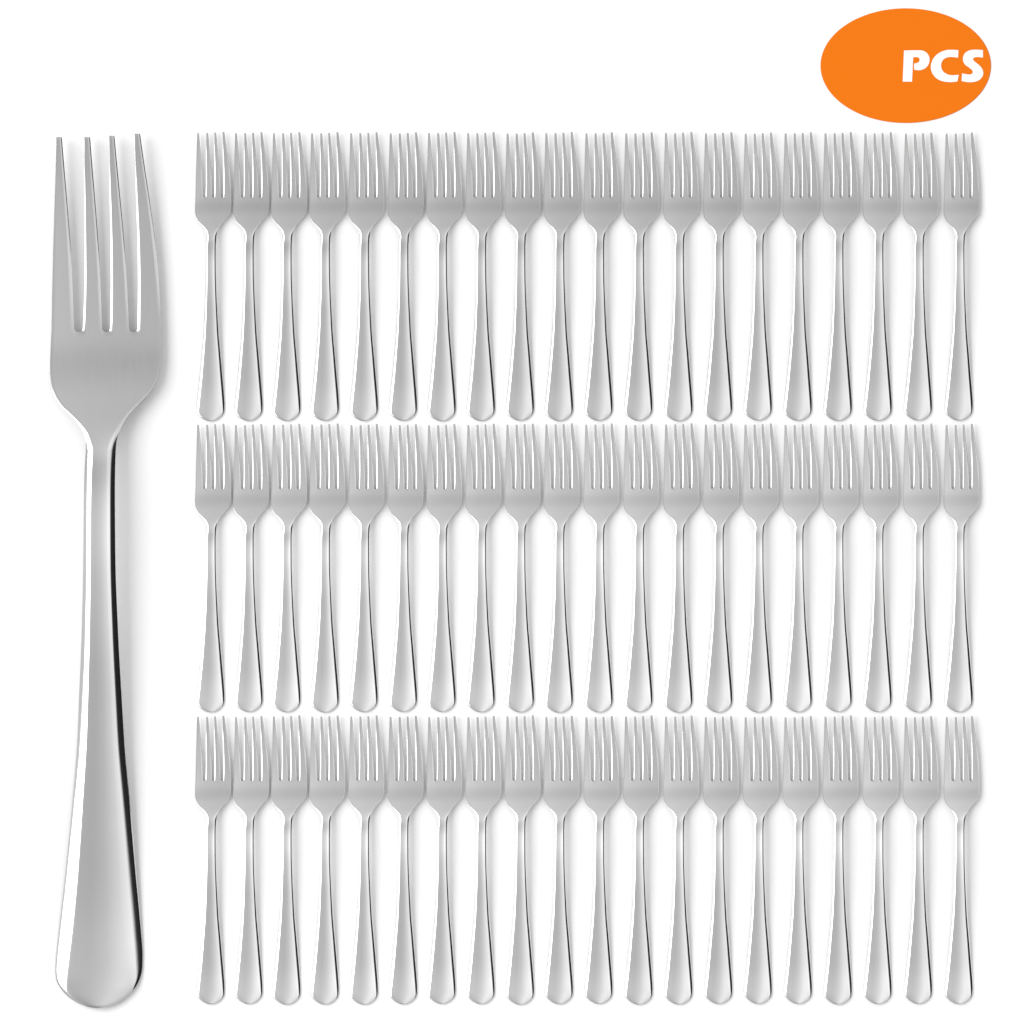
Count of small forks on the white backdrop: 60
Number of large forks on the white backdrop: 1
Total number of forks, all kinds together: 61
